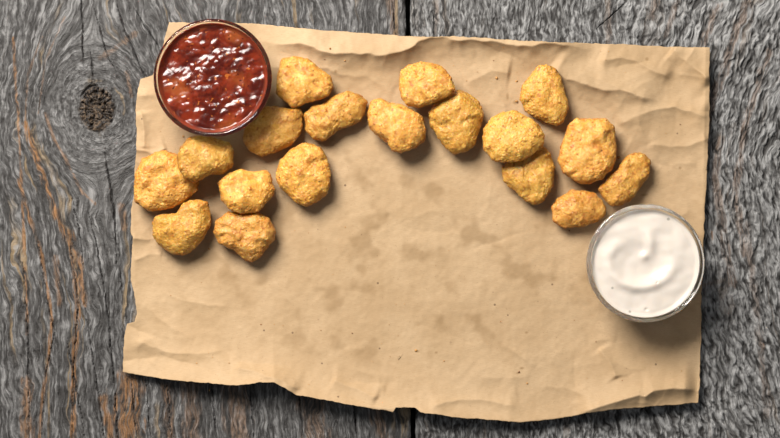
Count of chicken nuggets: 18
